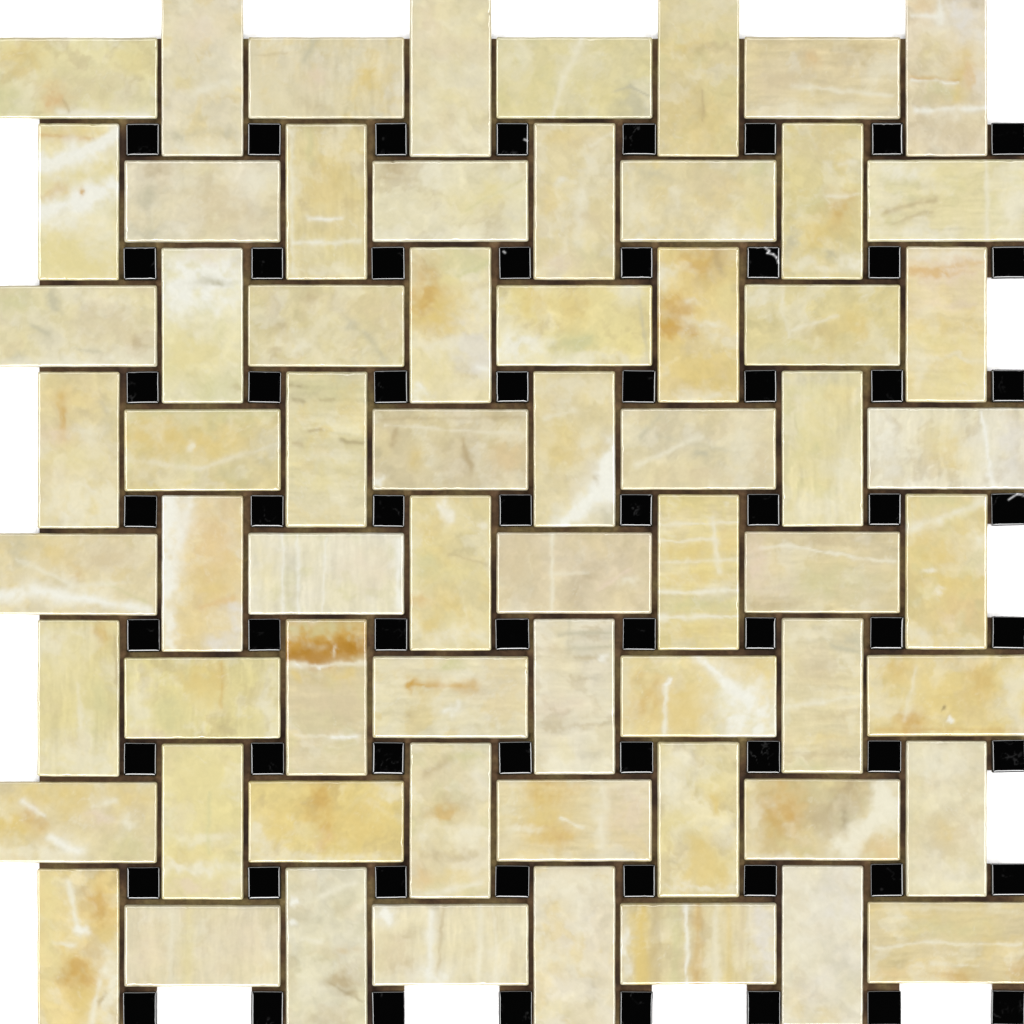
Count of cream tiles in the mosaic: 64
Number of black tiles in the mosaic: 64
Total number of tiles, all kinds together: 128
